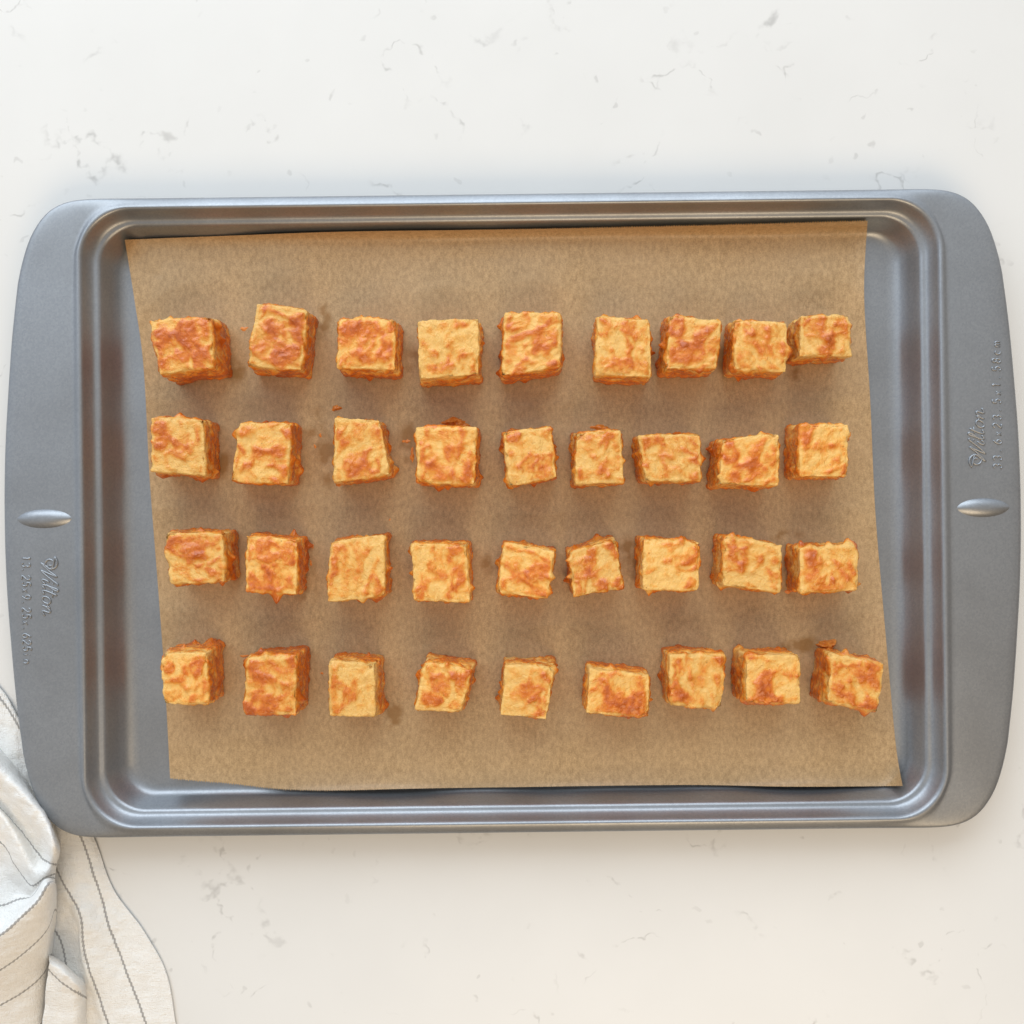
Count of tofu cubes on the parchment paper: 36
